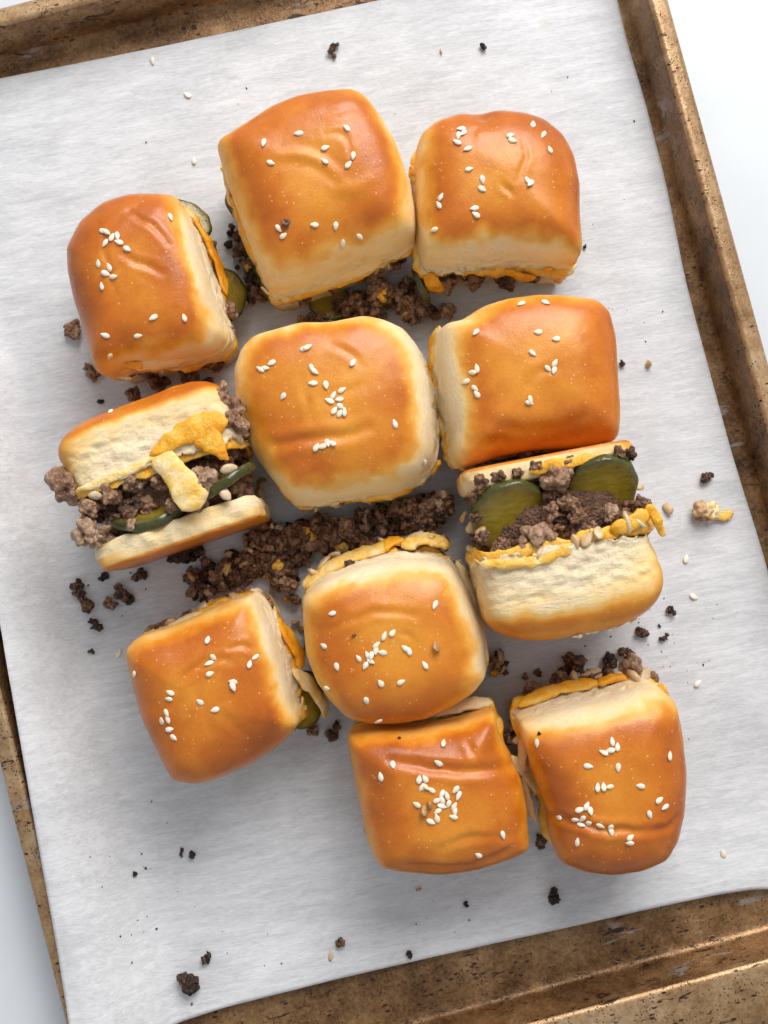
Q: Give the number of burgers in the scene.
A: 11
